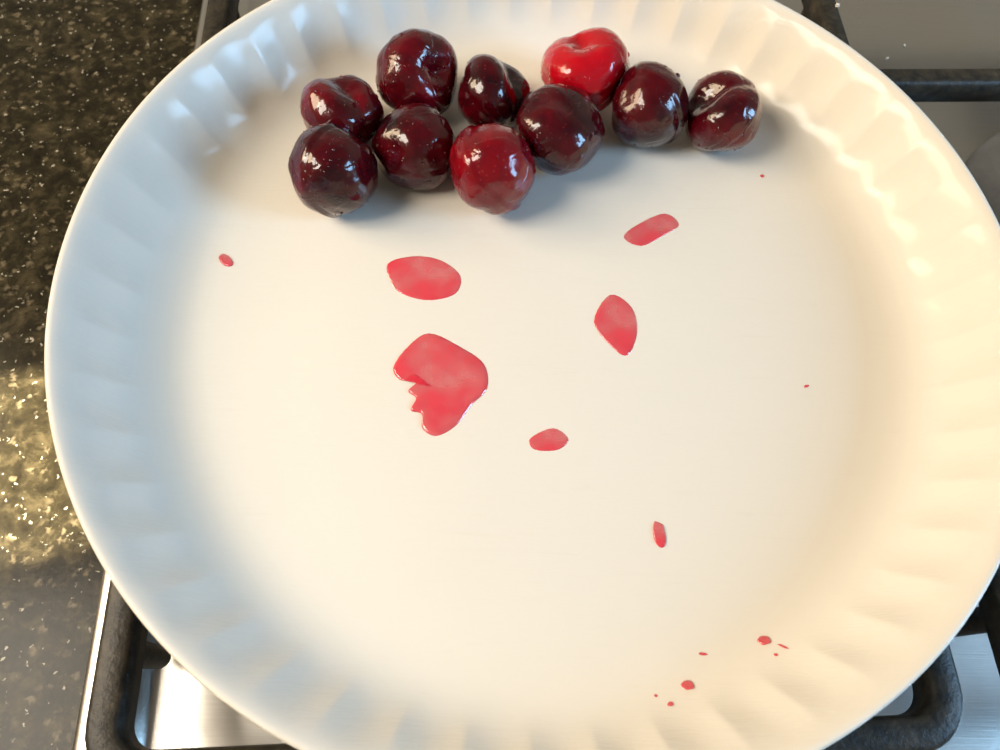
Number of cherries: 10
